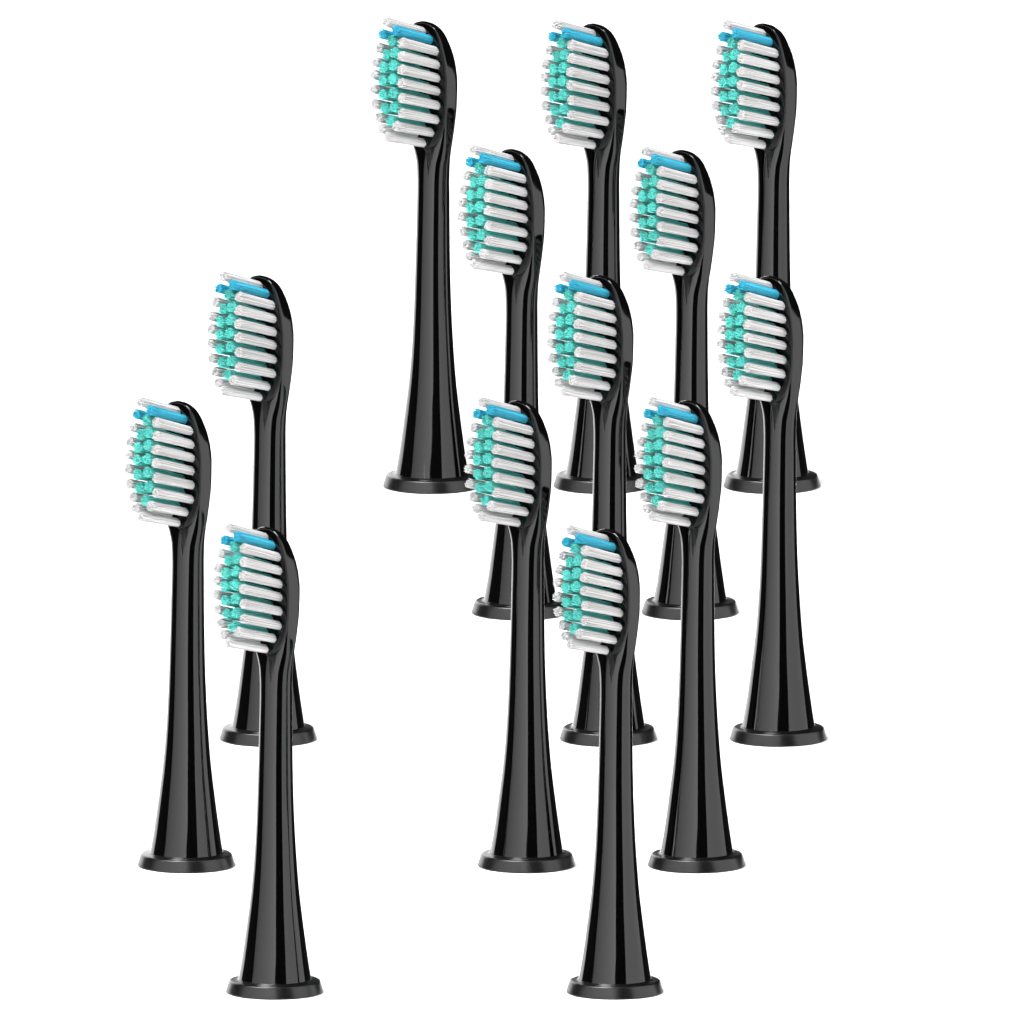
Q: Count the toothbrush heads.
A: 13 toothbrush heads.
